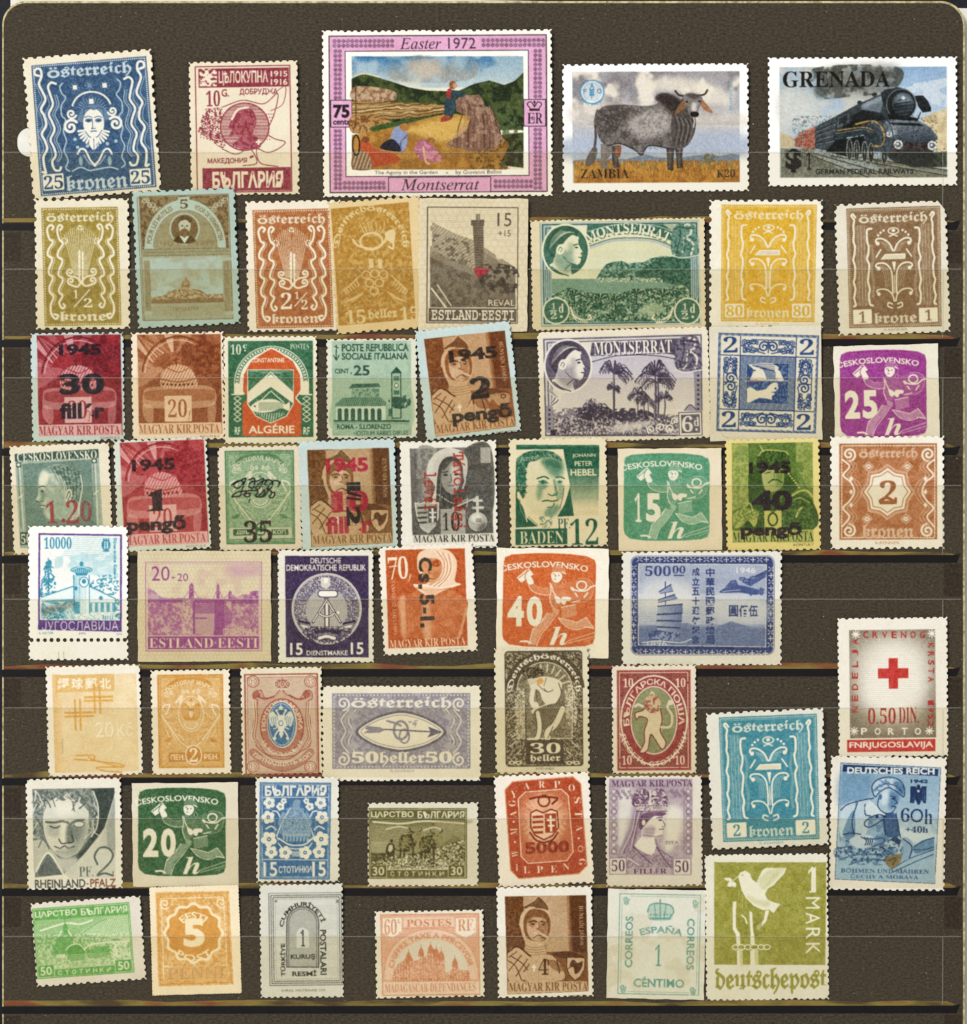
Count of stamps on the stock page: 58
